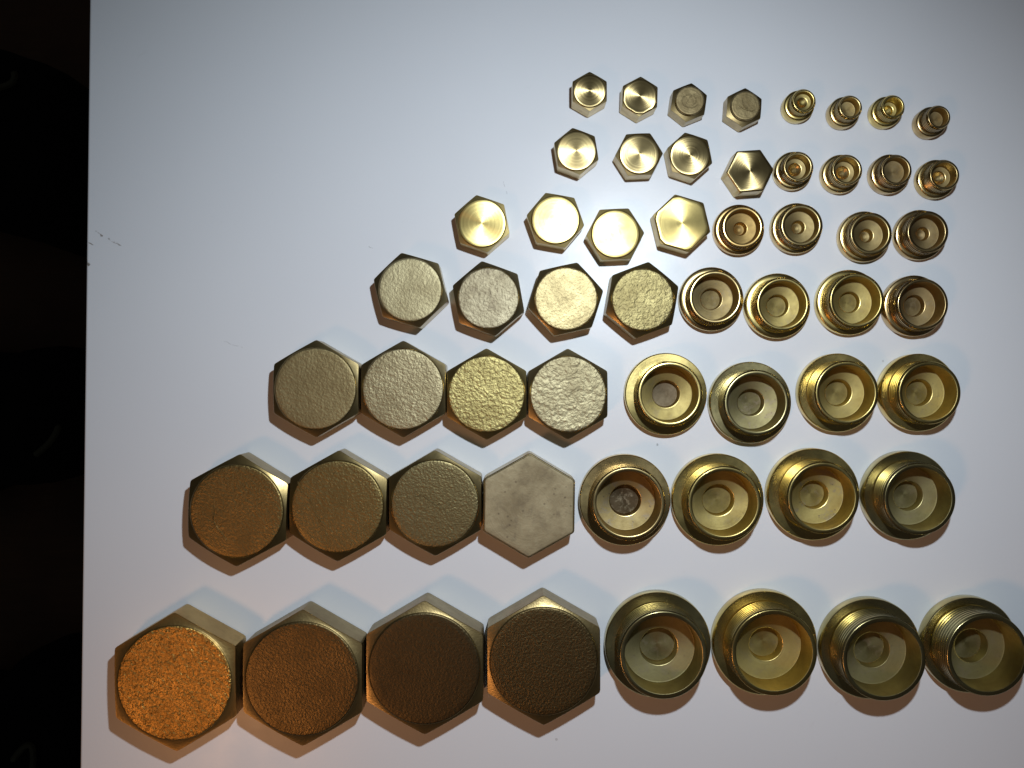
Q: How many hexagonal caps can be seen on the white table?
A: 28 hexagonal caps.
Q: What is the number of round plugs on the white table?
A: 28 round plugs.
